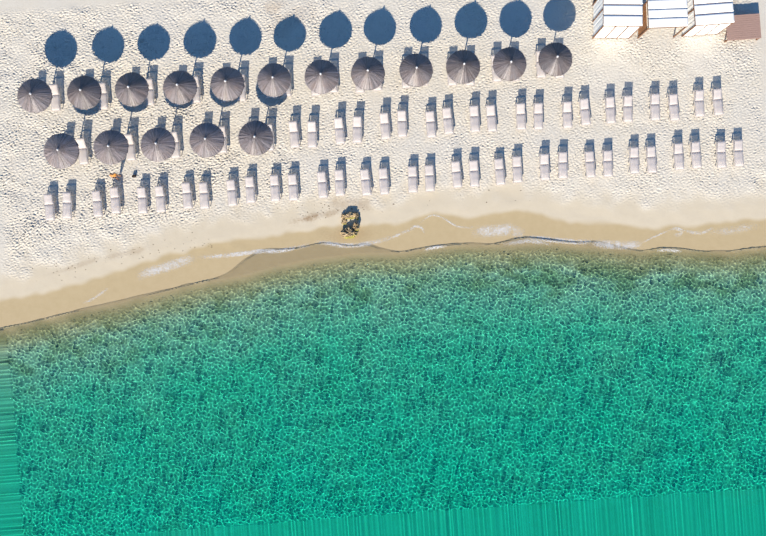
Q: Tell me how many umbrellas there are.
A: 17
